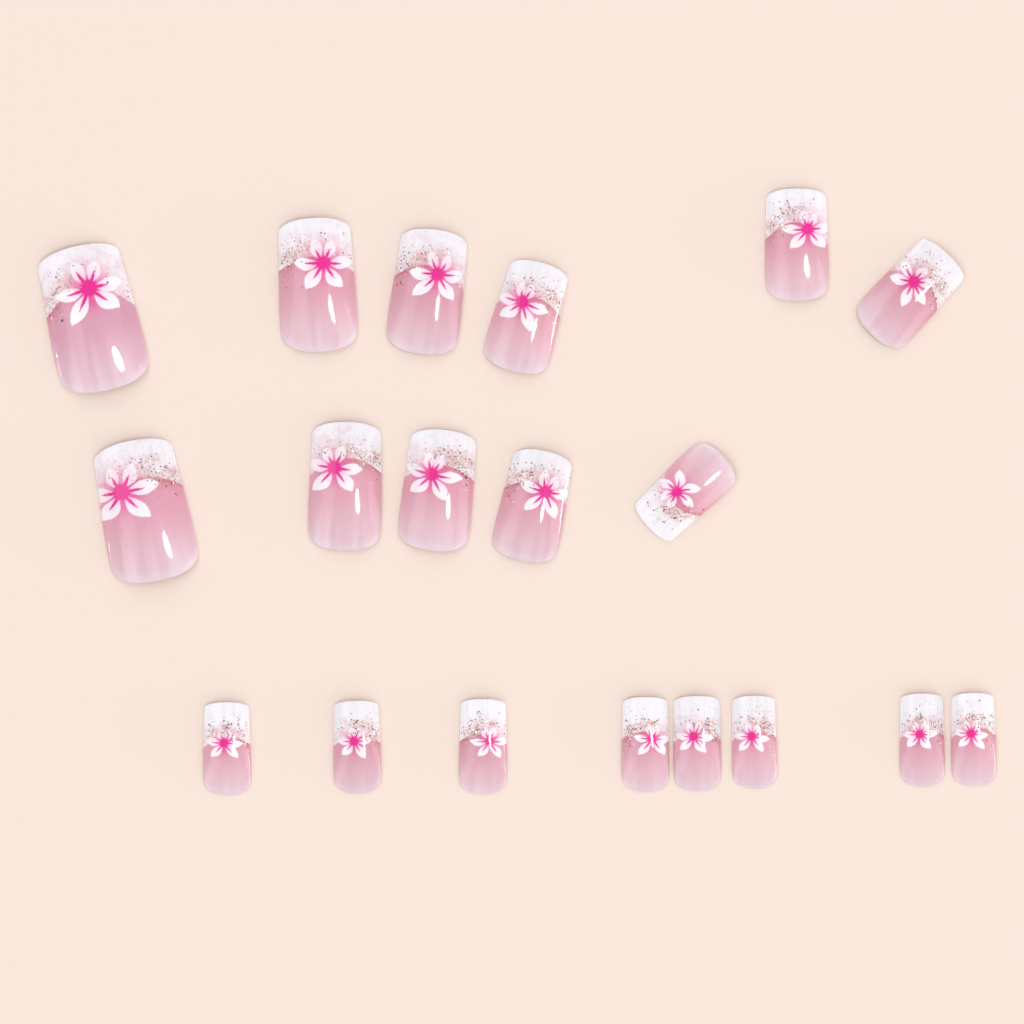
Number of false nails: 19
